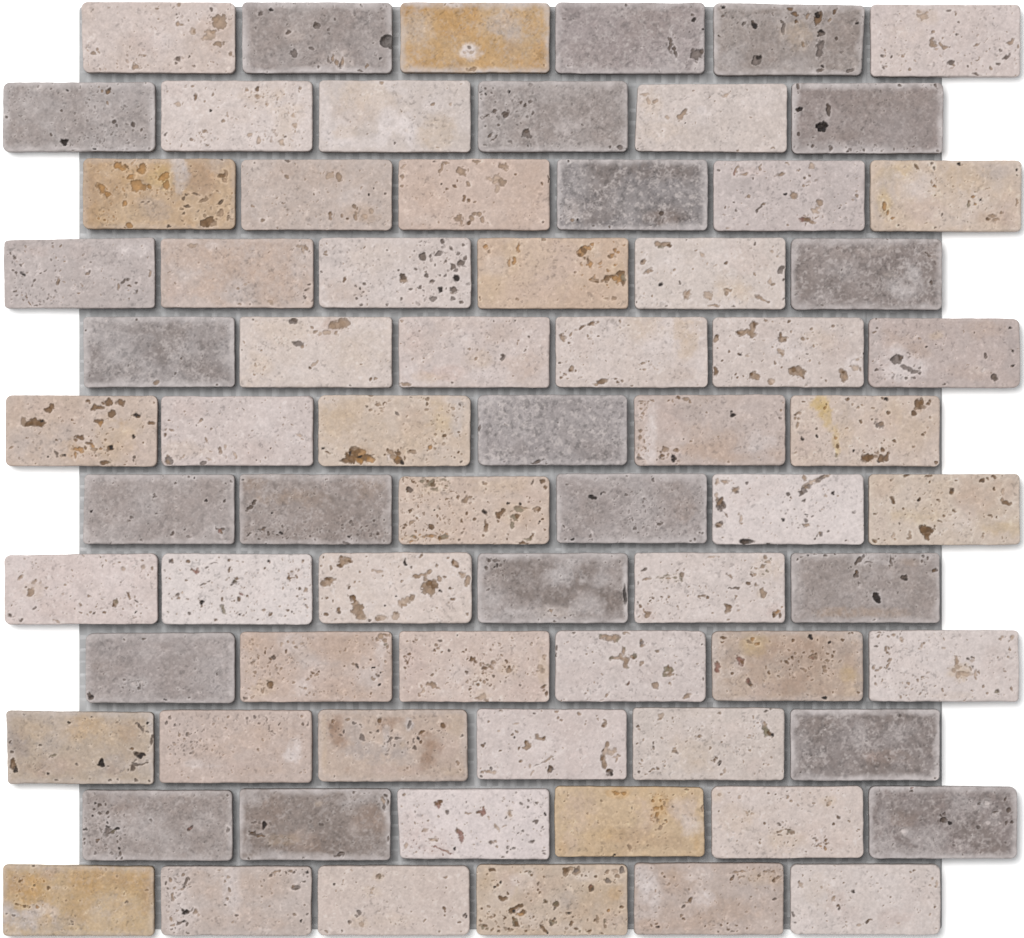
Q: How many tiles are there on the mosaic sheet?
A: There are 72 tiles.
